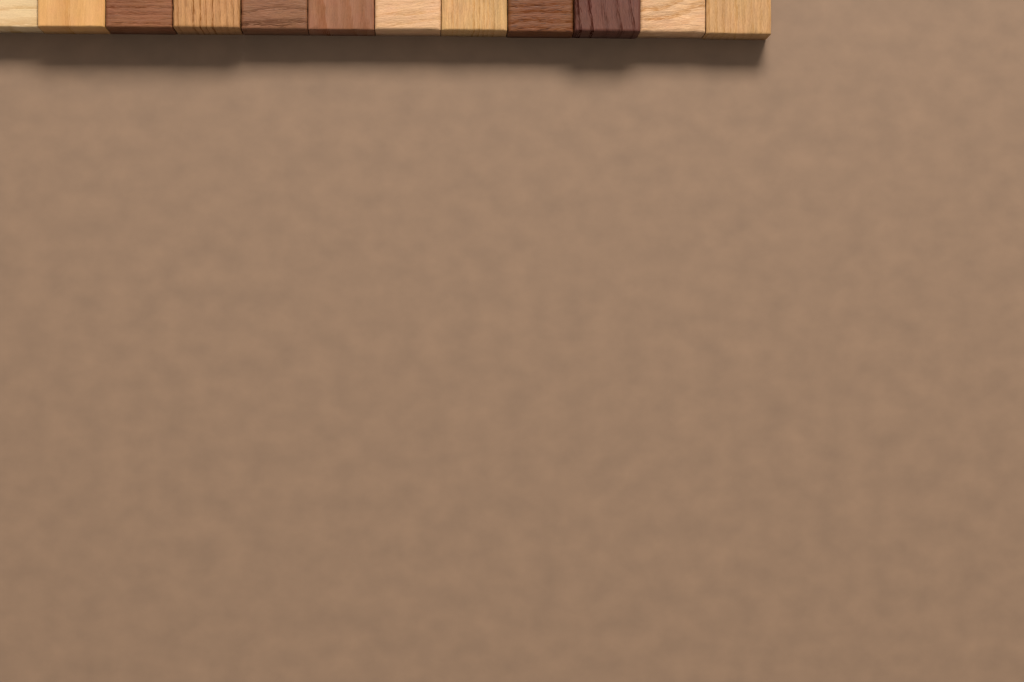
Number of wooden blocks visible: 12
